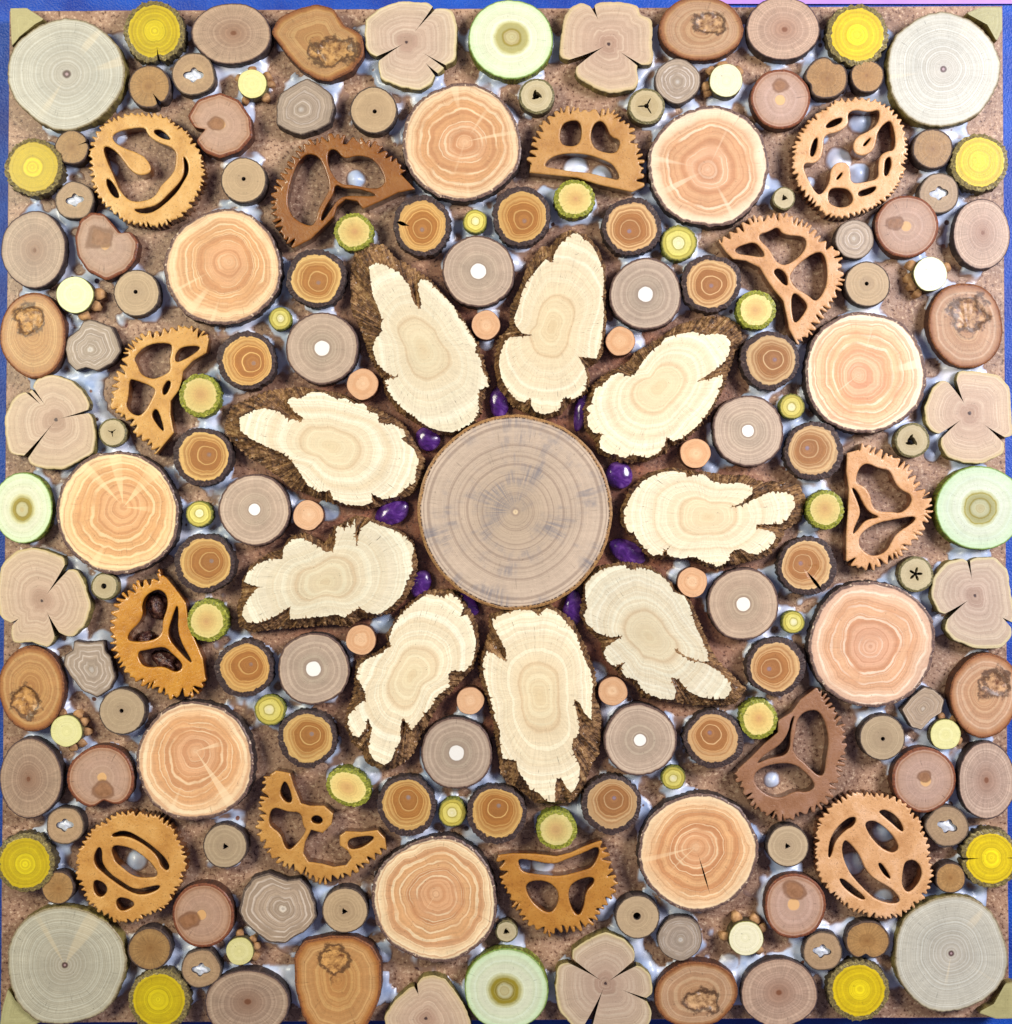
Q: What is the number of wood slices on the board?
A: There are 175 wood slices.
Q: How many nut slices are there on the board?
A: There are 13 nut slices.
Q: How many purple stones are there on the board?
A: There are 9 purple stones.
